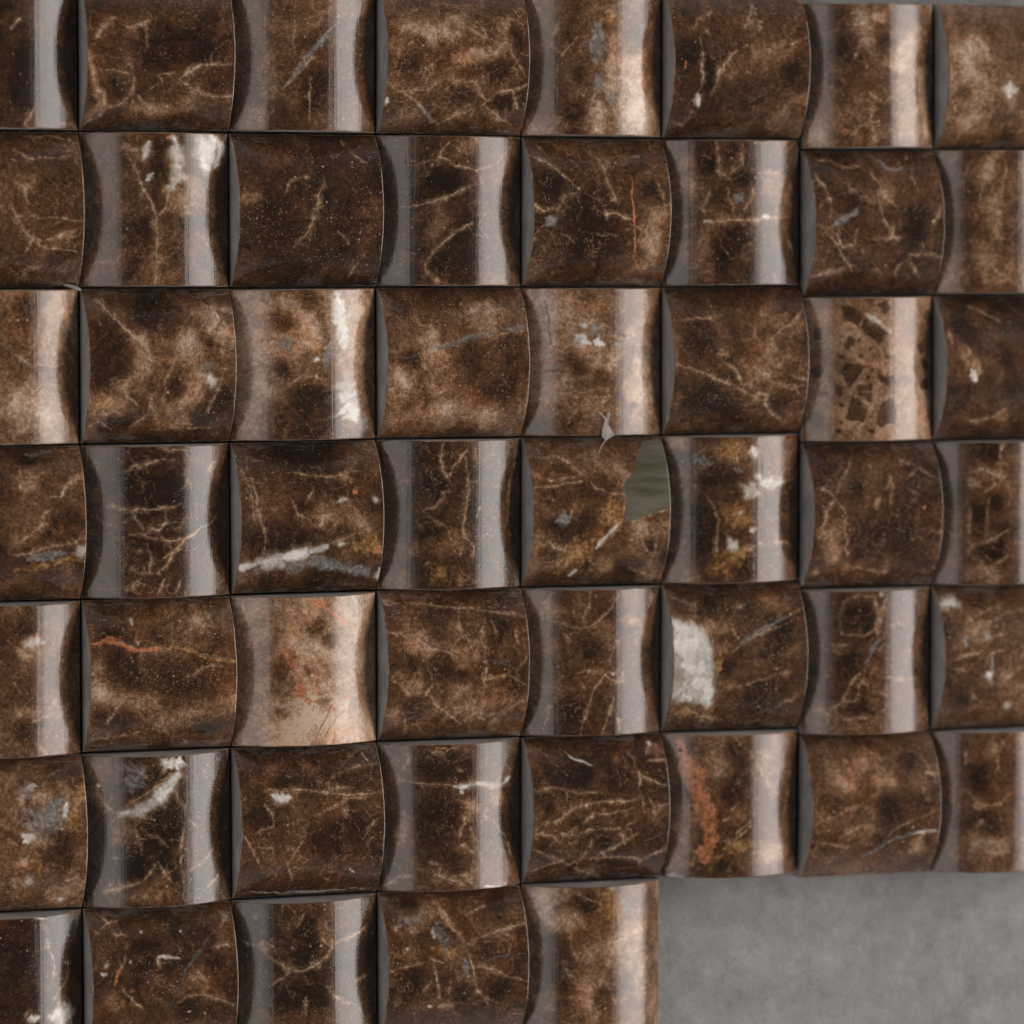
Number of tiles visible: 53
